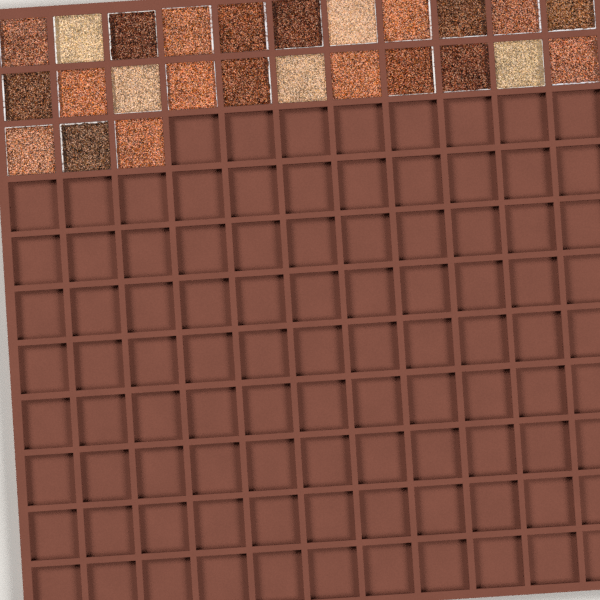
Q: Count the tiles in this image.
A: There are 25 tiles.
